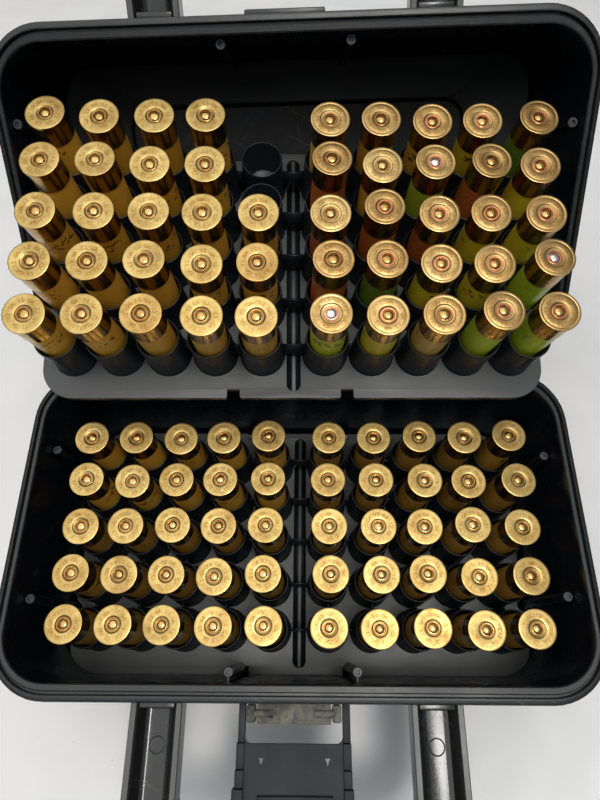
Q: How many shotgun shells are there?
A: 98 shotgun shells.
